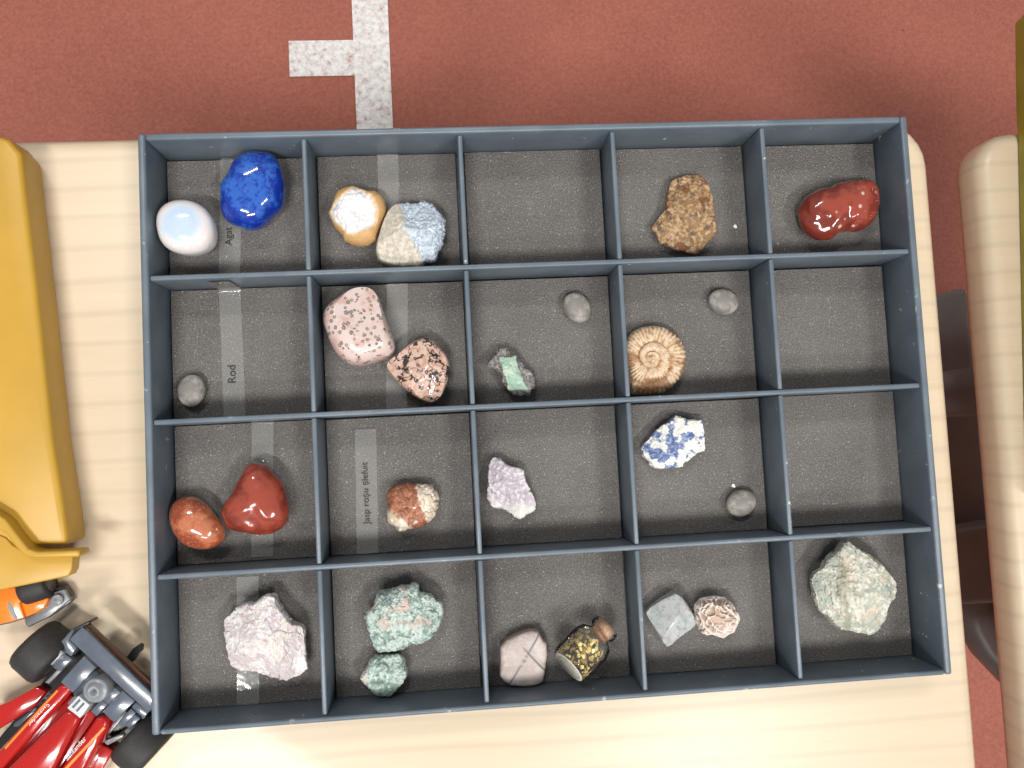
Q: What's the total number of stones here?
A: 26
